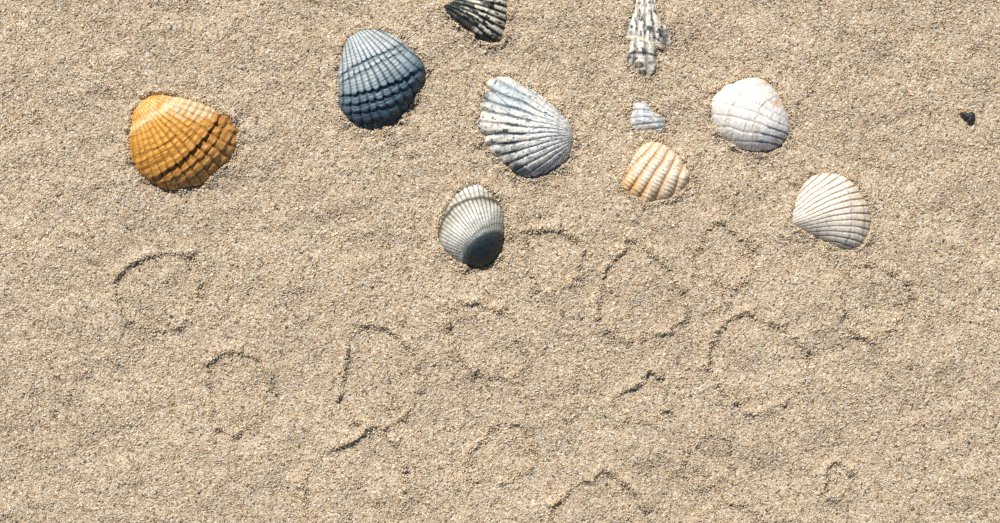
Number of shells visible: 10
